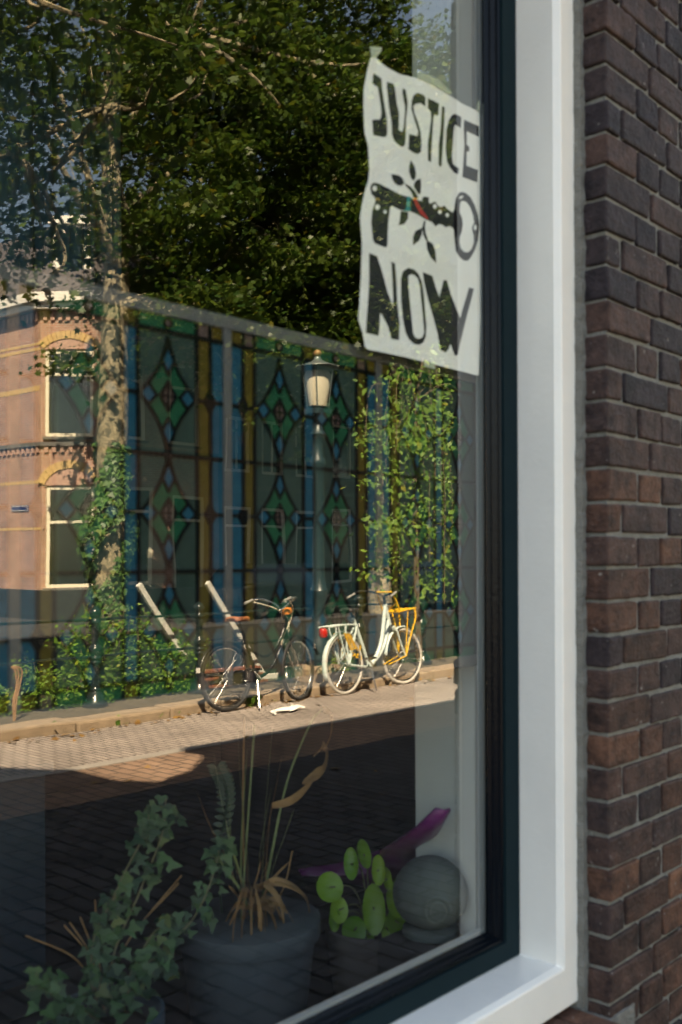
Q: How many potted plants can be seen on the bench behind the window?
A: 3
